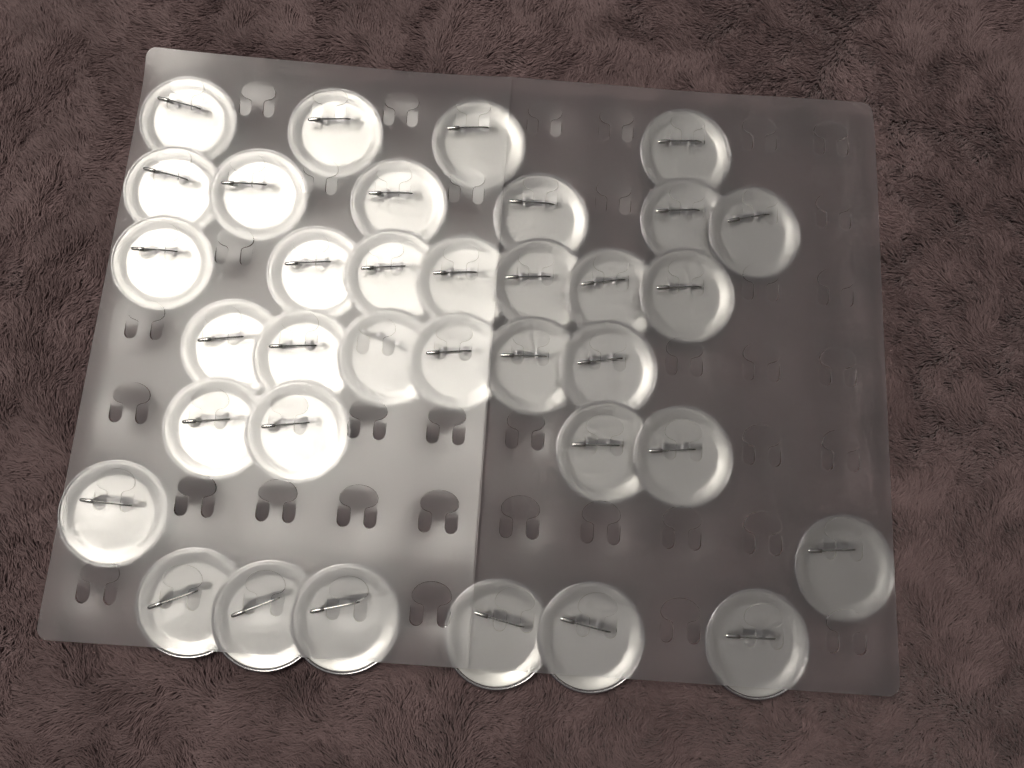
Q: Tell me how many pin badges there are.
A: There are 35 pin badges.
